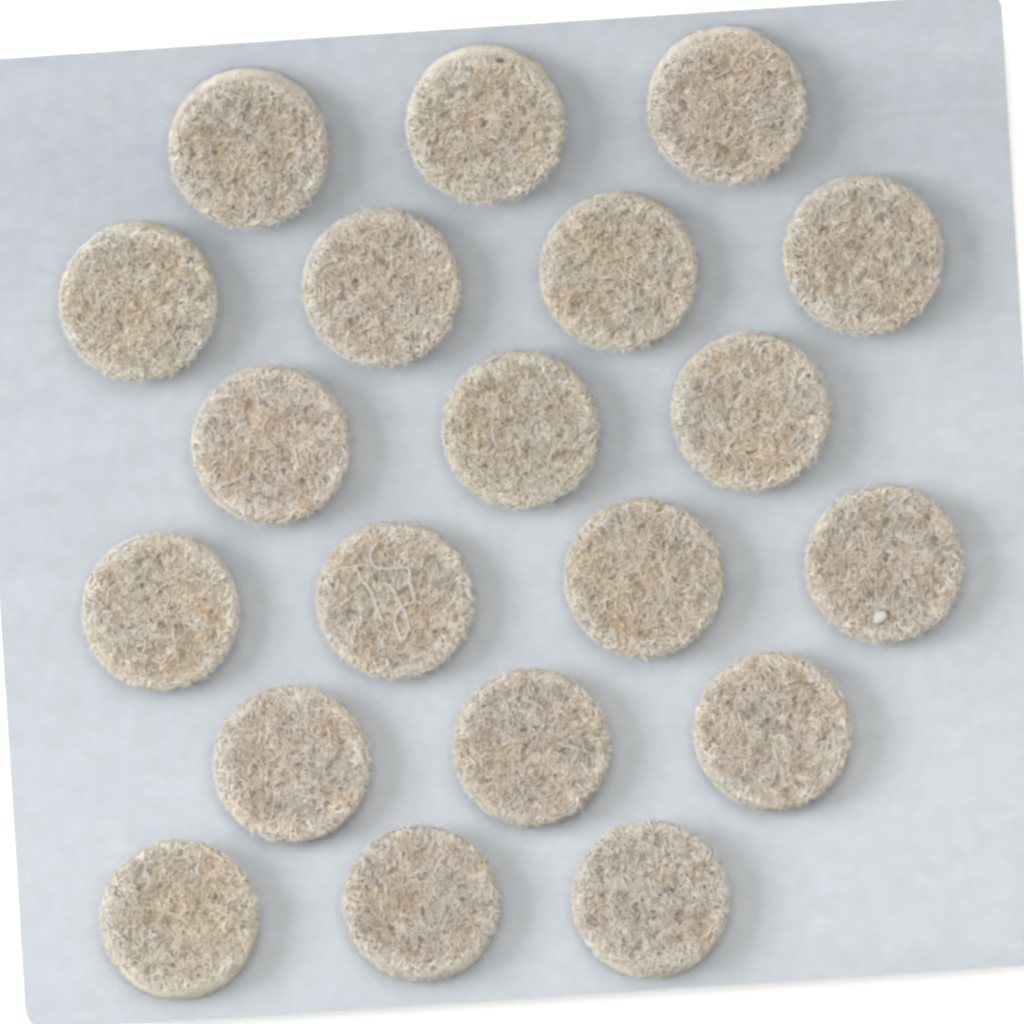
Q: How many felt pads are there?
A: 20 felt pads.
